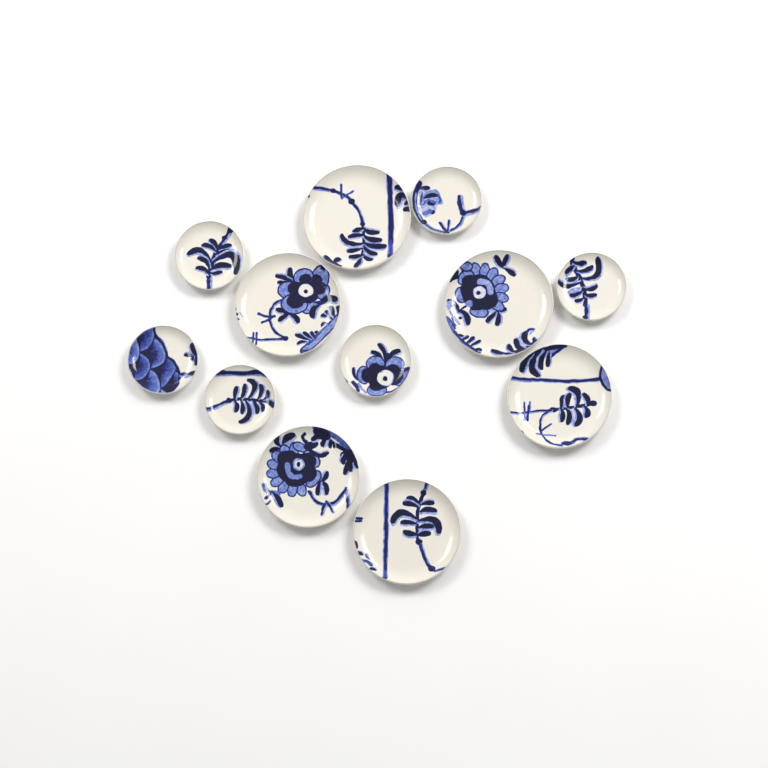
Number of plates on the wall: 12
